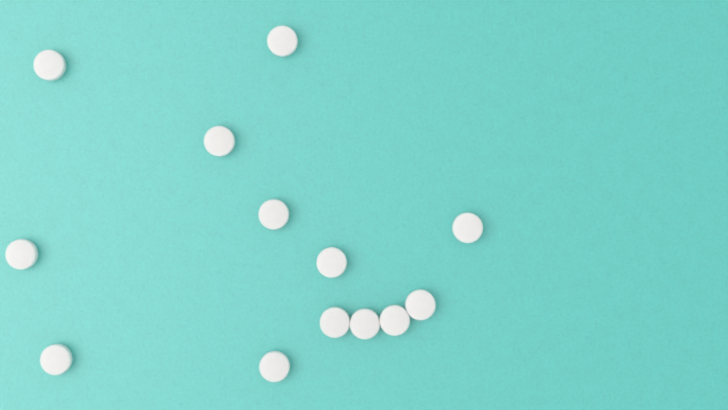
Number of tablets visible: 13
